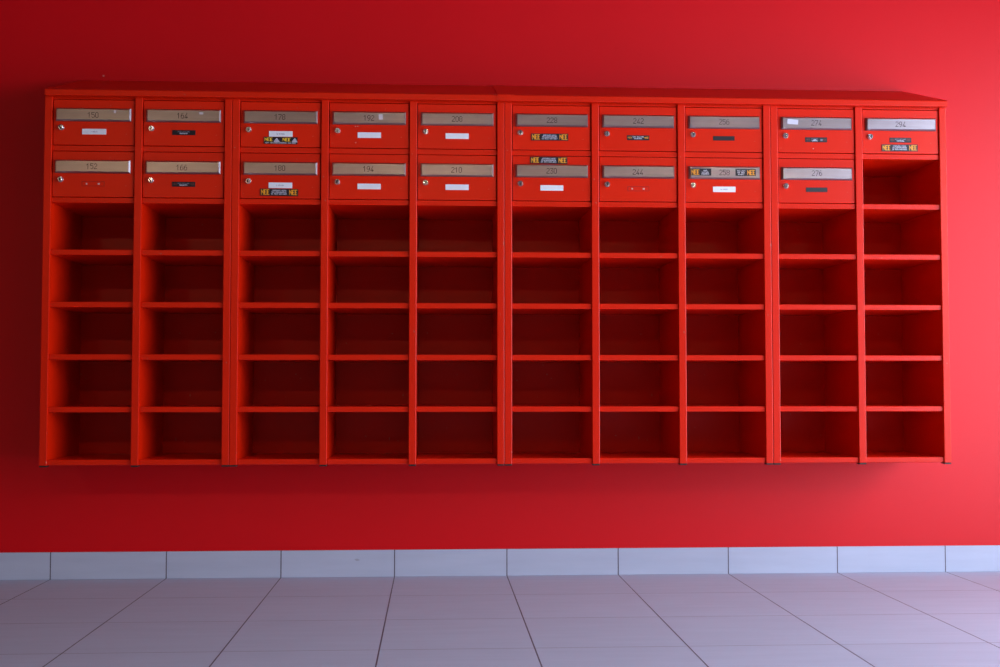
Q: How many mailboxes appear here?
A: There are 19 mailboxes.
